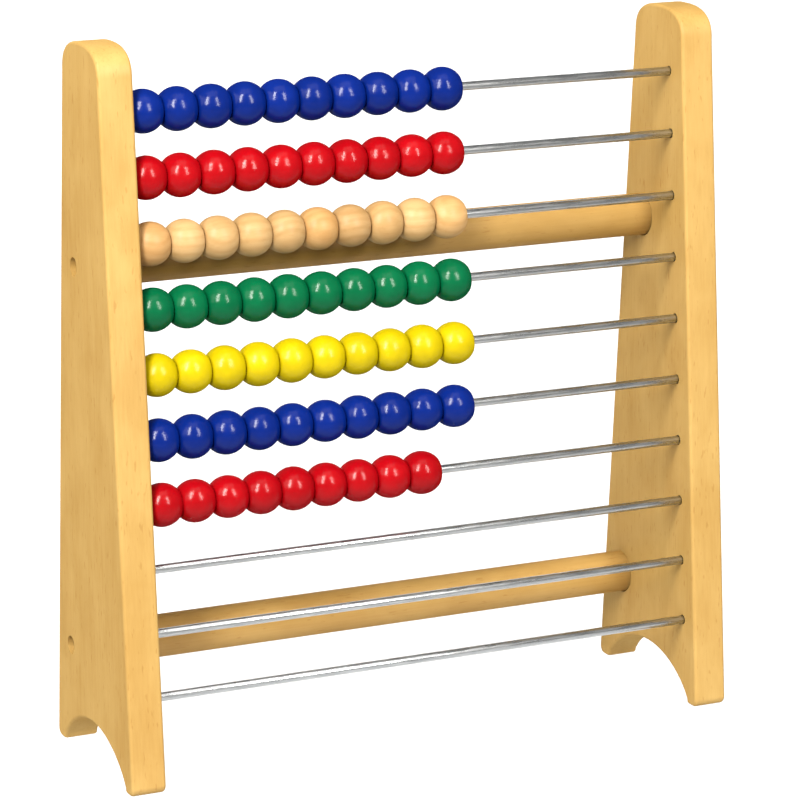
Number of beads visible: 69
